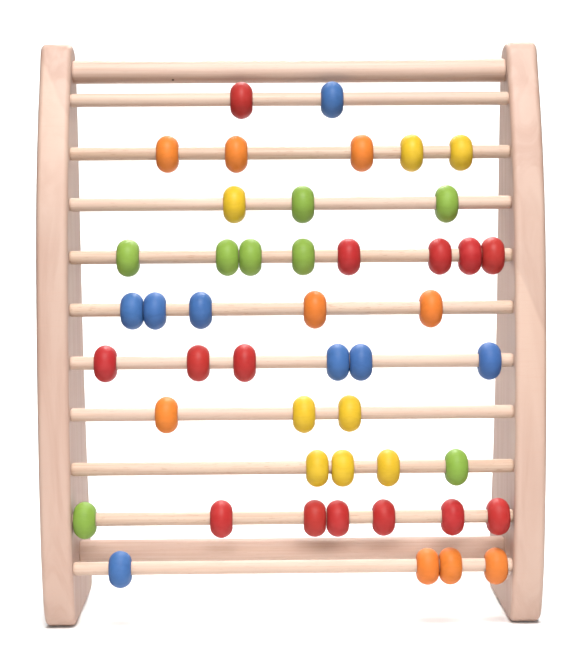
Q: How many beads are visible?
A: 47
